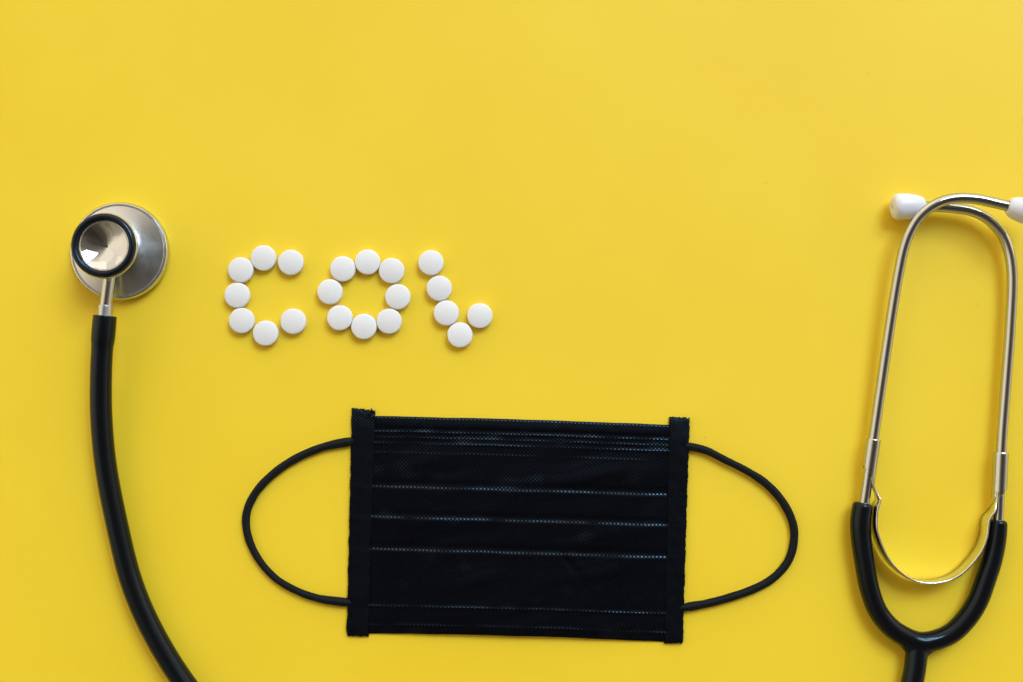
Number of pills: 20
